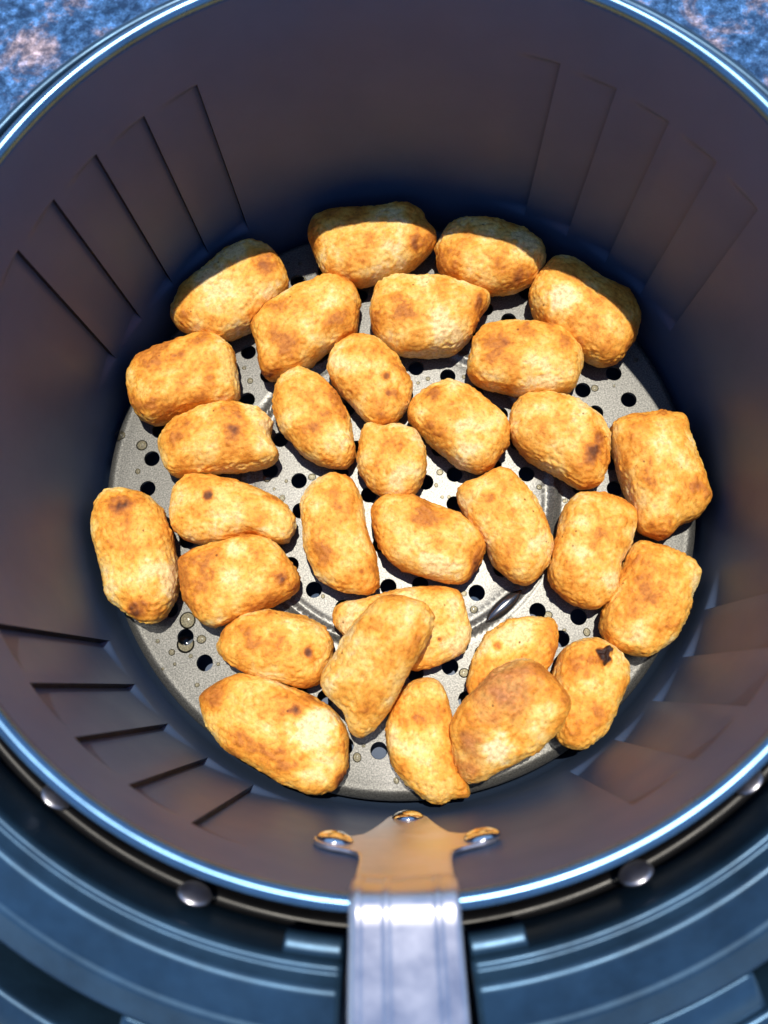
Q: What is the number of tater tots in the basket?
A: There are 31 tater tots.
